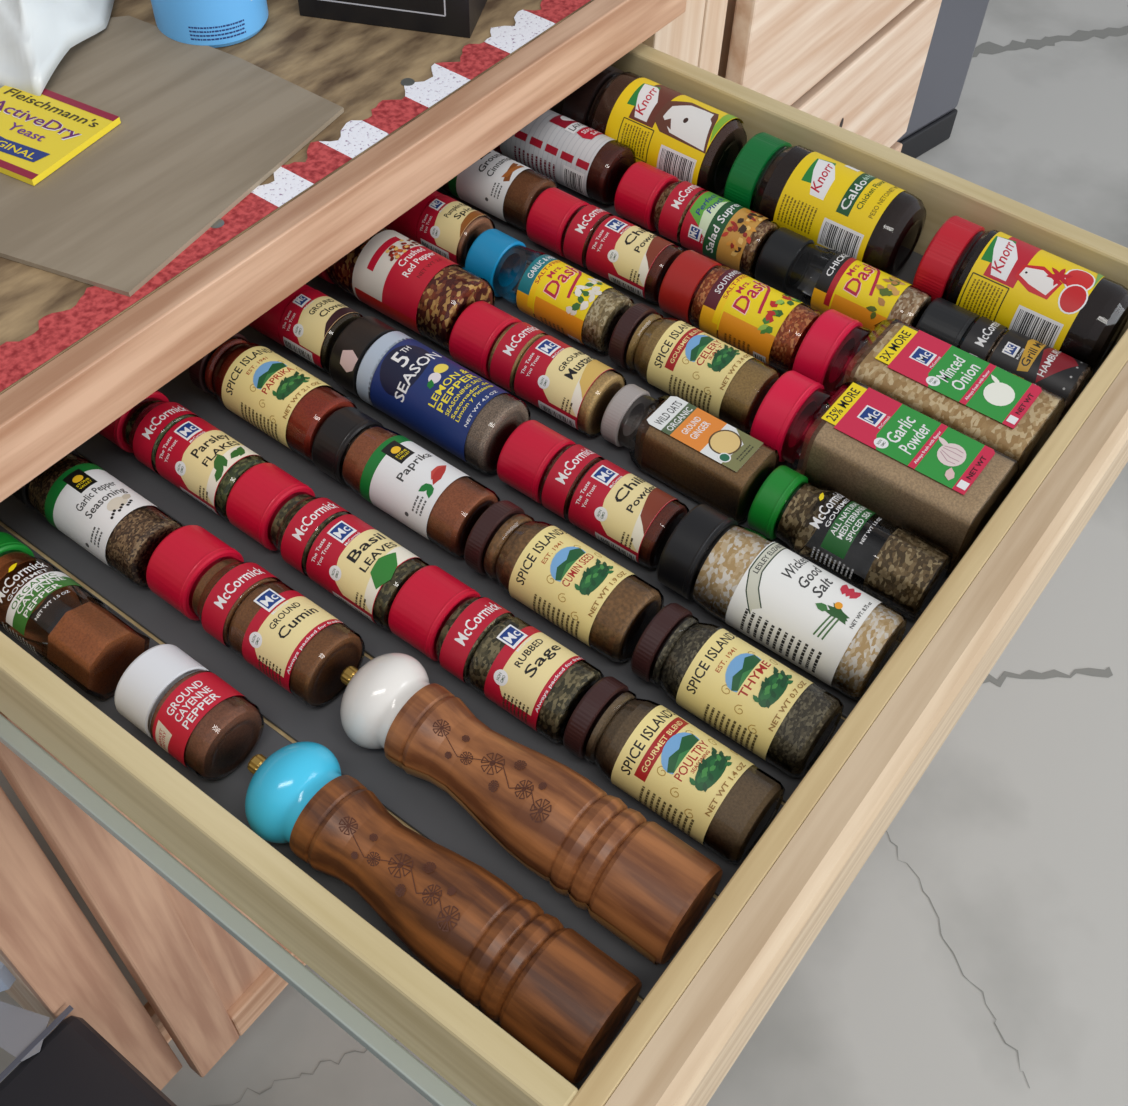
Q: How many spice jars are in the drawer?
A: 35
